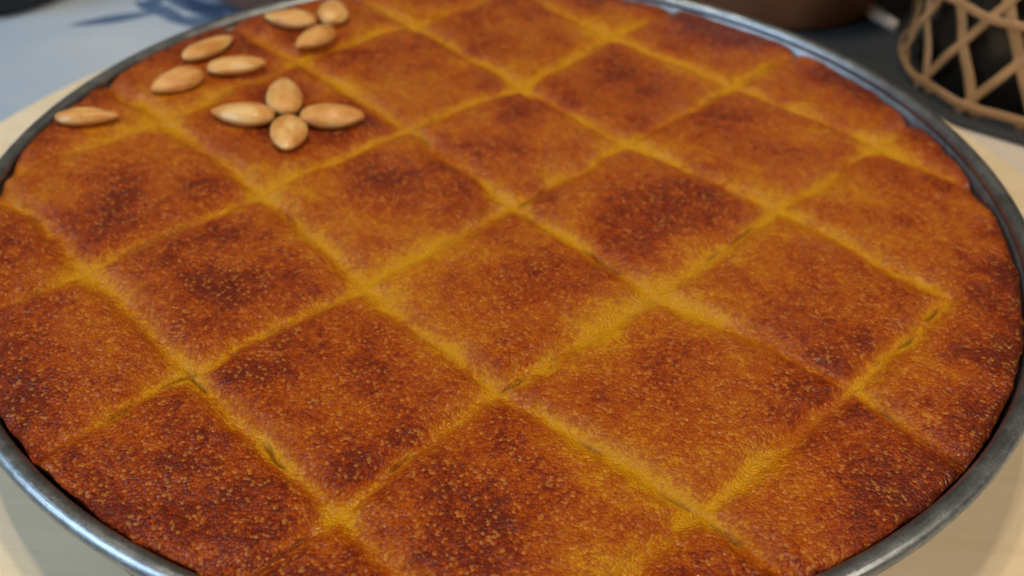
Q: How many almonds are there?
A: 11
